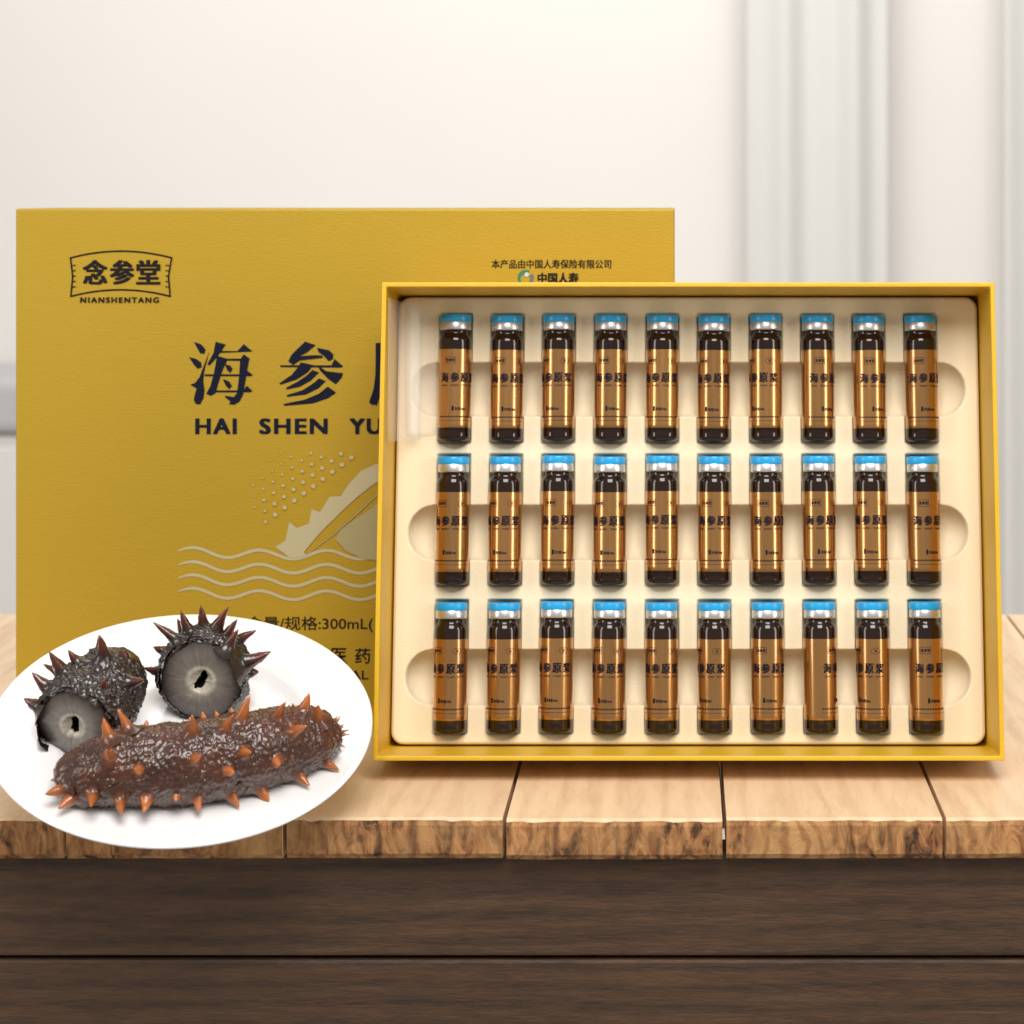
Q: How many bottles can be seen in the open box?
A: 30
